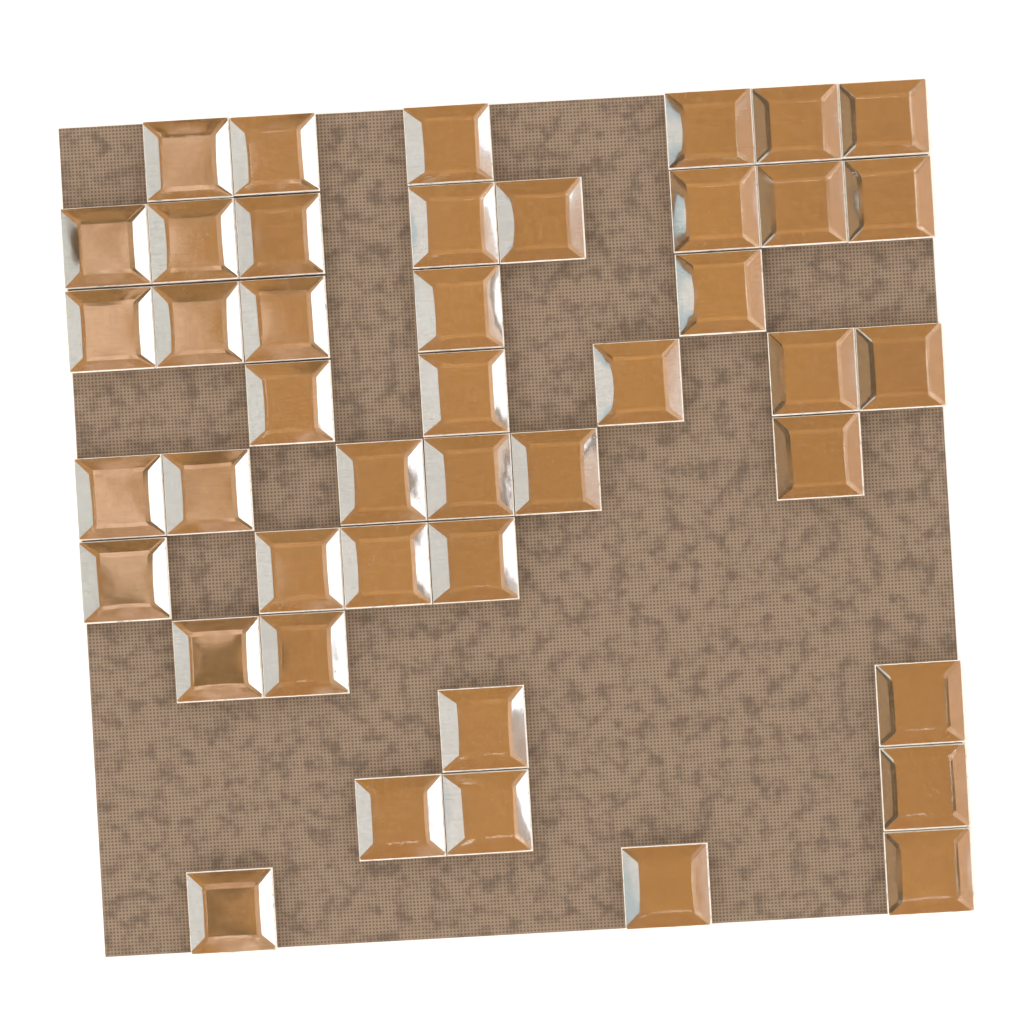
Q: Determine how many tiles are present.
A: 44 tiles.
